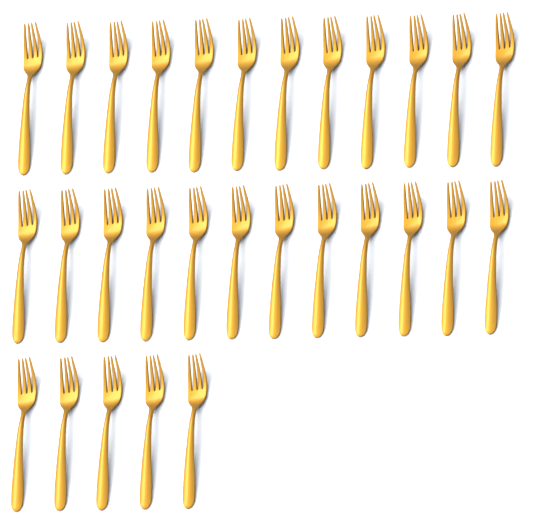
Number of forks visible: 29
